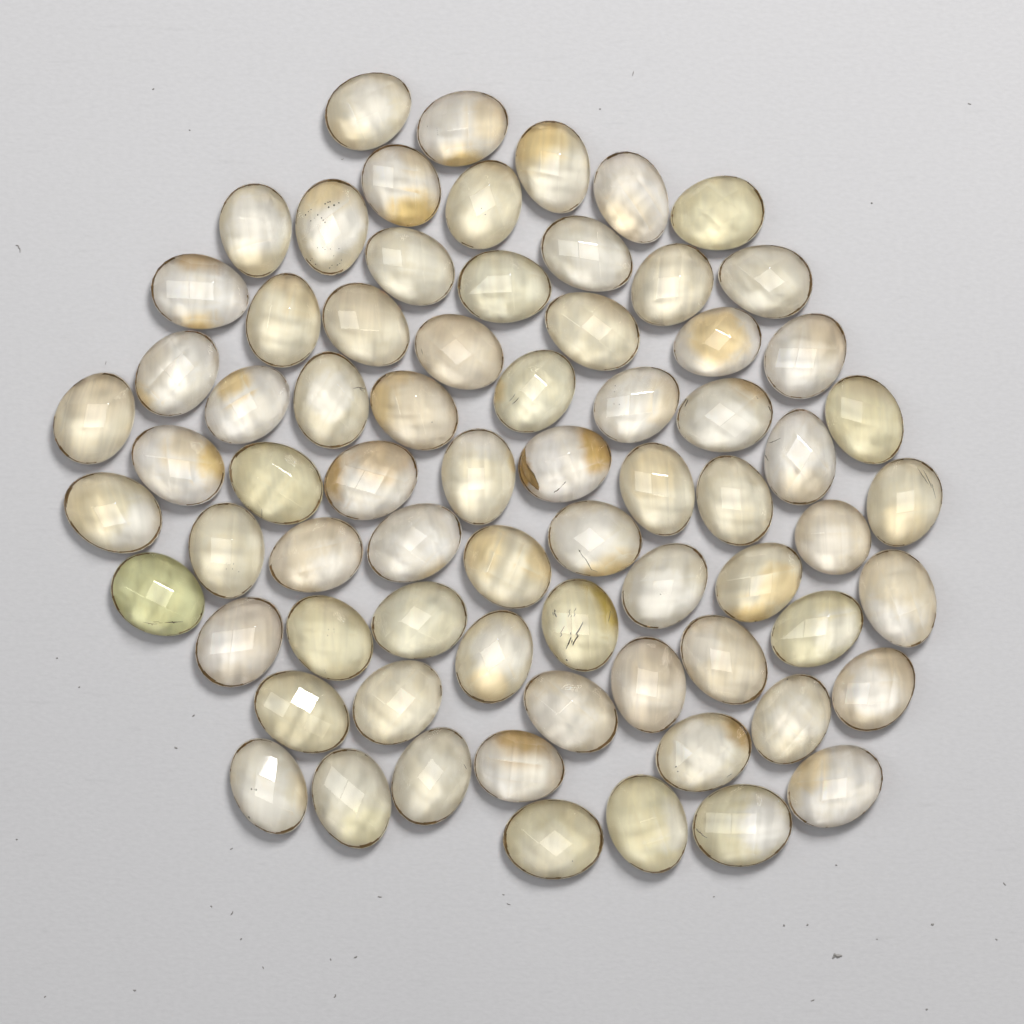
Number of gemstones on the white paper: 72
